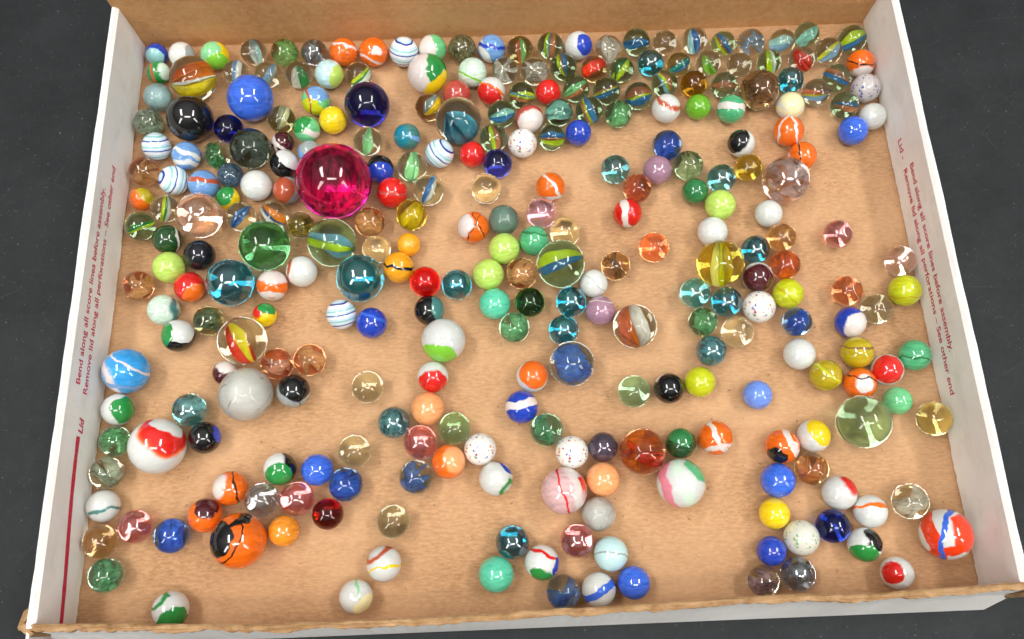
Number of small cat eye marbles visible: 45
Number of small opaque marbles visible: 131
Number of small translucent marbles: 89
